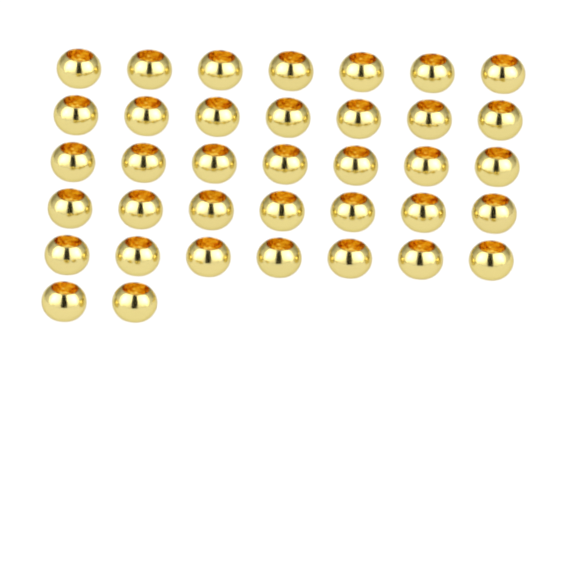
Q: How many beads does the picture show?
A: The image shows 37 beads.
